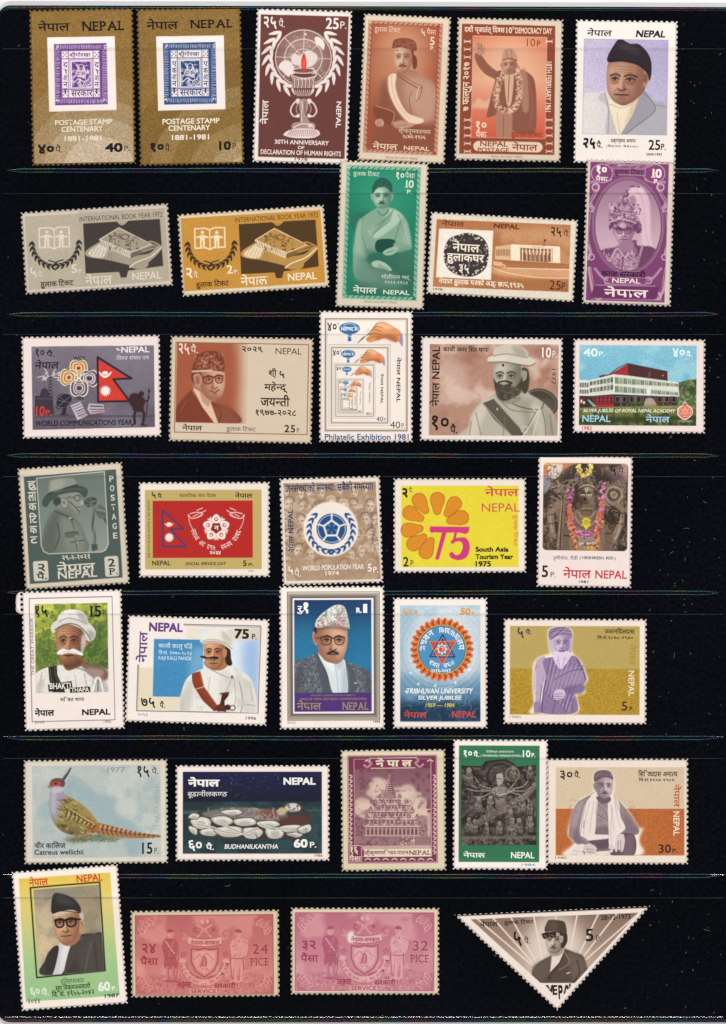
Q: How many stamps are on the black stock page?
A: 35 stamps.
